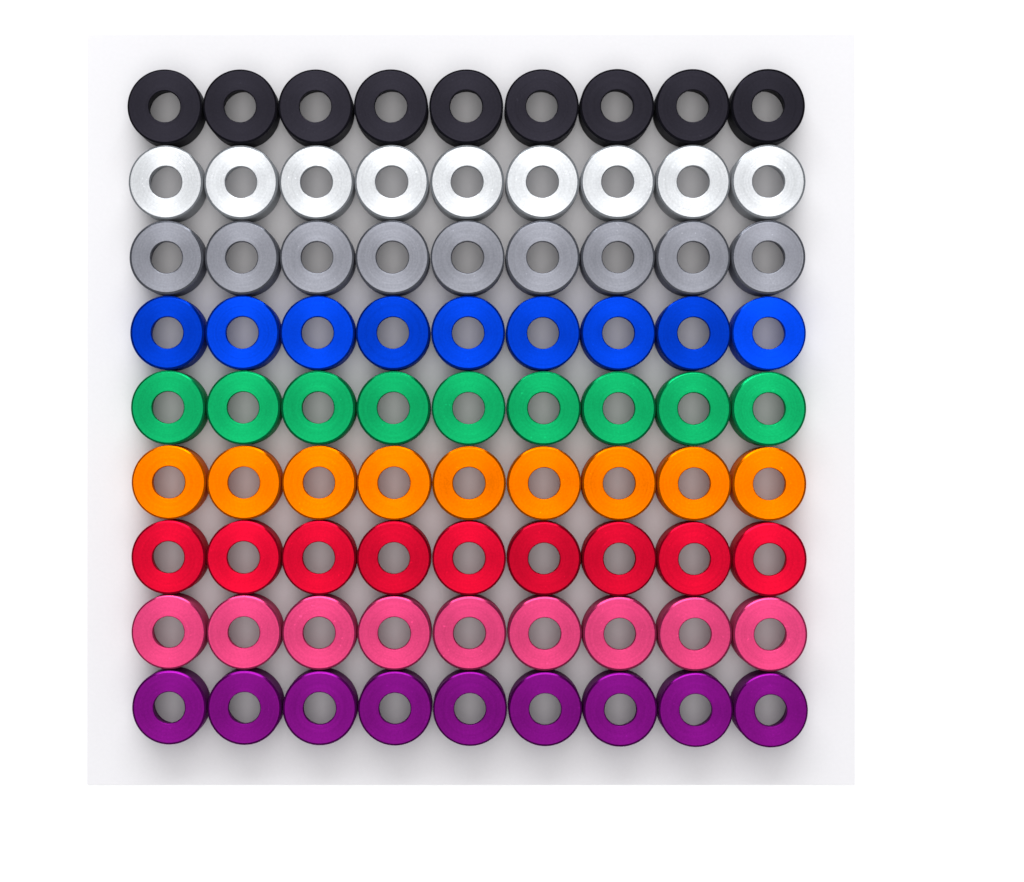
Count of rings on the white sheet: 81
